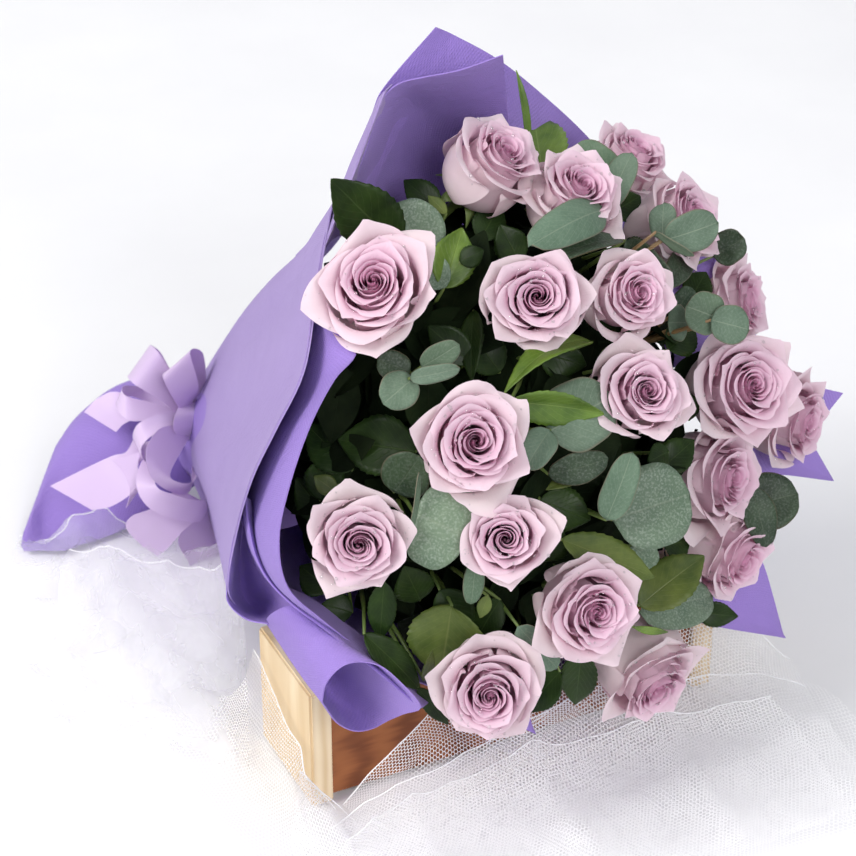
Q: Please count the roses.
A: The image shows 19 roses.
